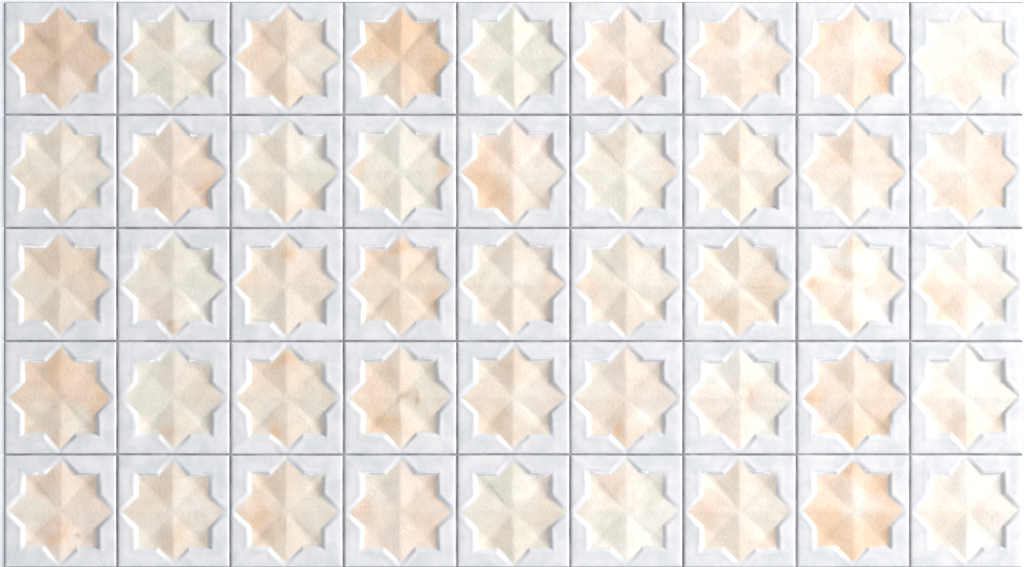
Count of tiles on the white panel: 45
